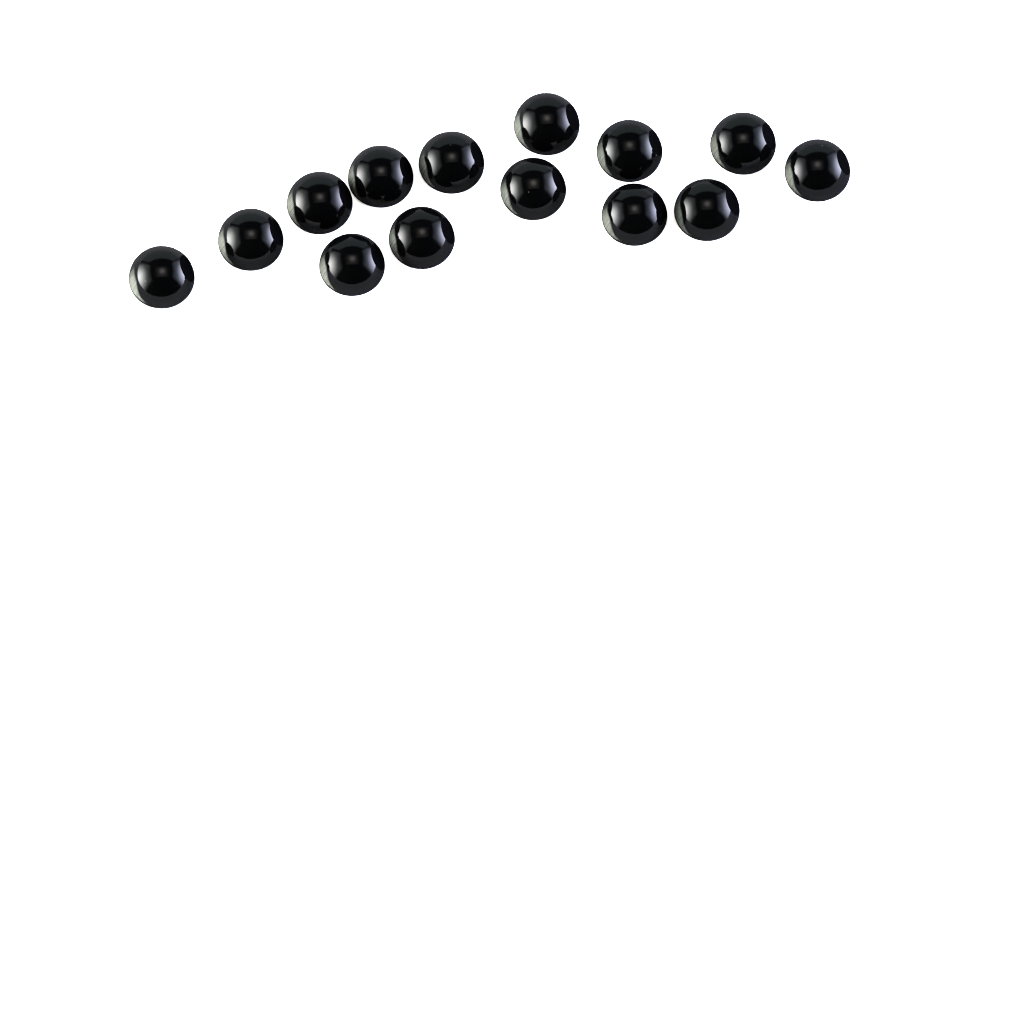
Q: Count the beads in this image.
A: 14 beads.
